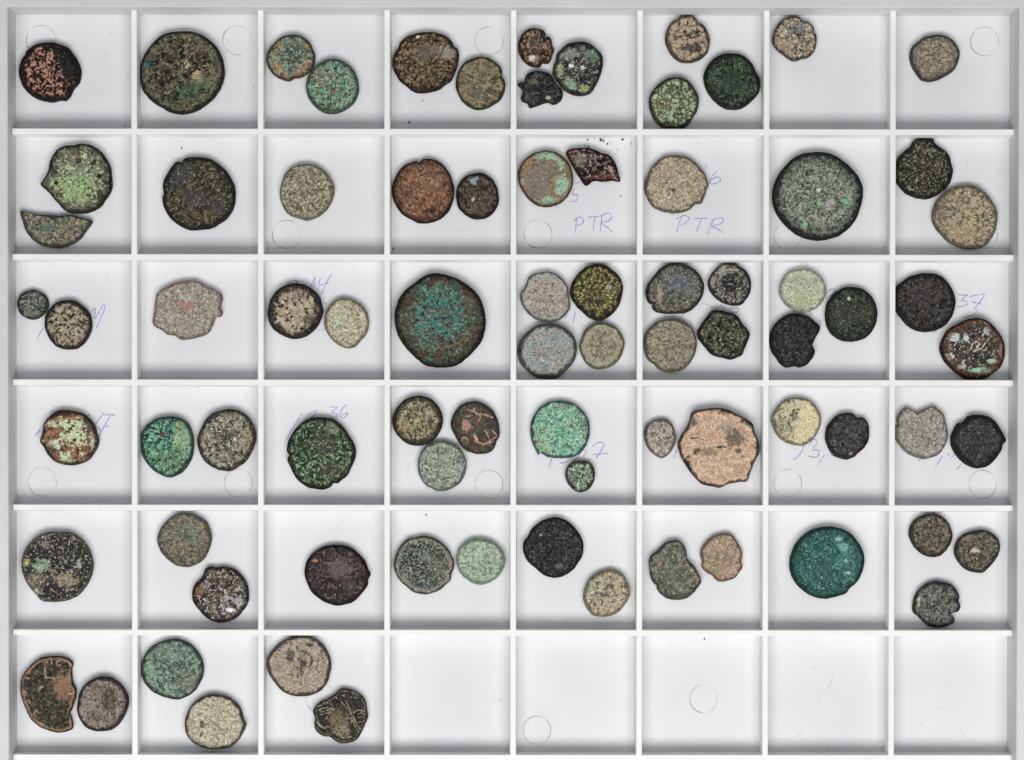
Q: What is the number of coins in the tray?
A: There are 80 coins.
